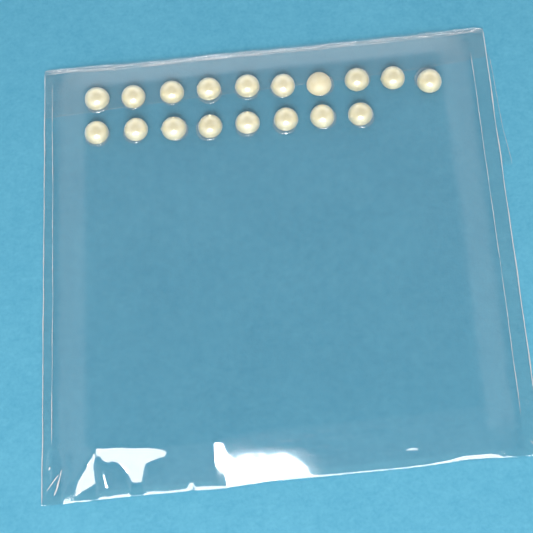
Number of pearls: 18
